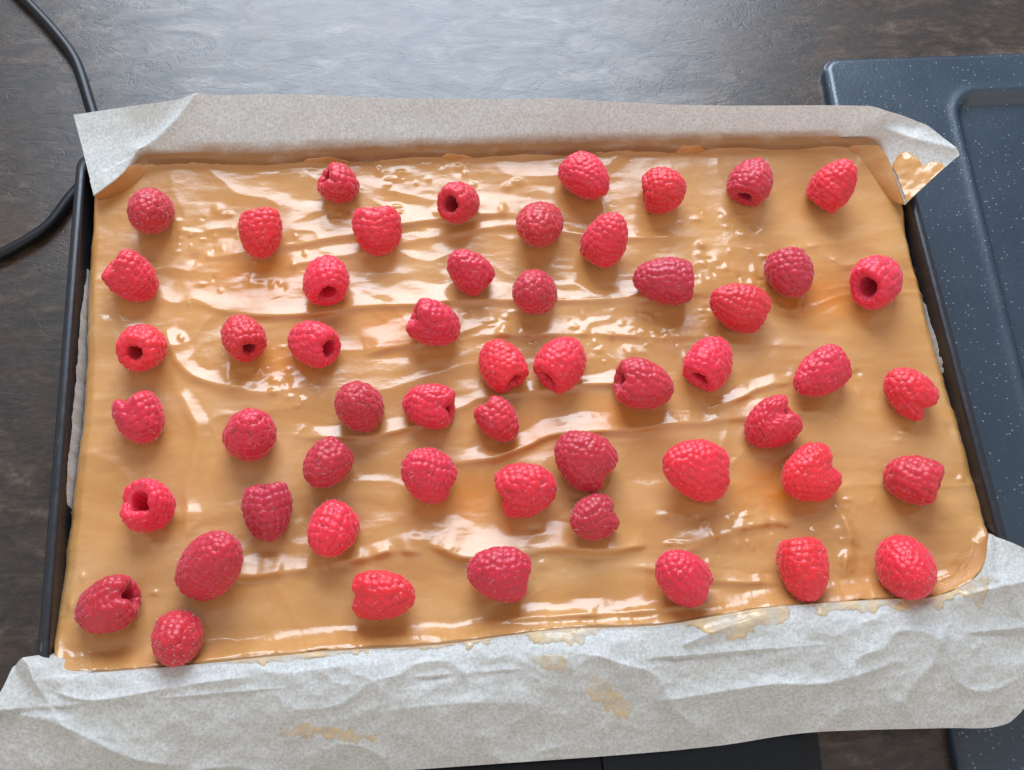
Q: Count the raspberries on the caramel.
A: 54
